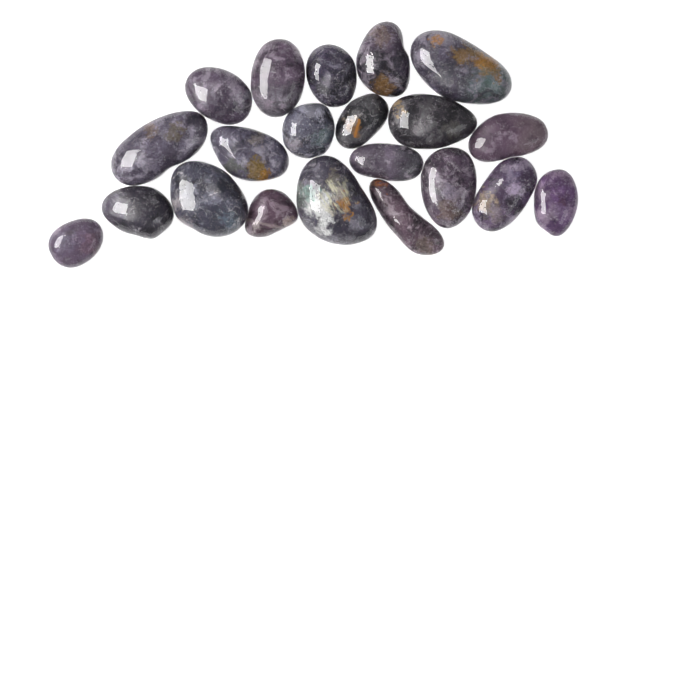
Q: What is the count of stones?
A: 21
